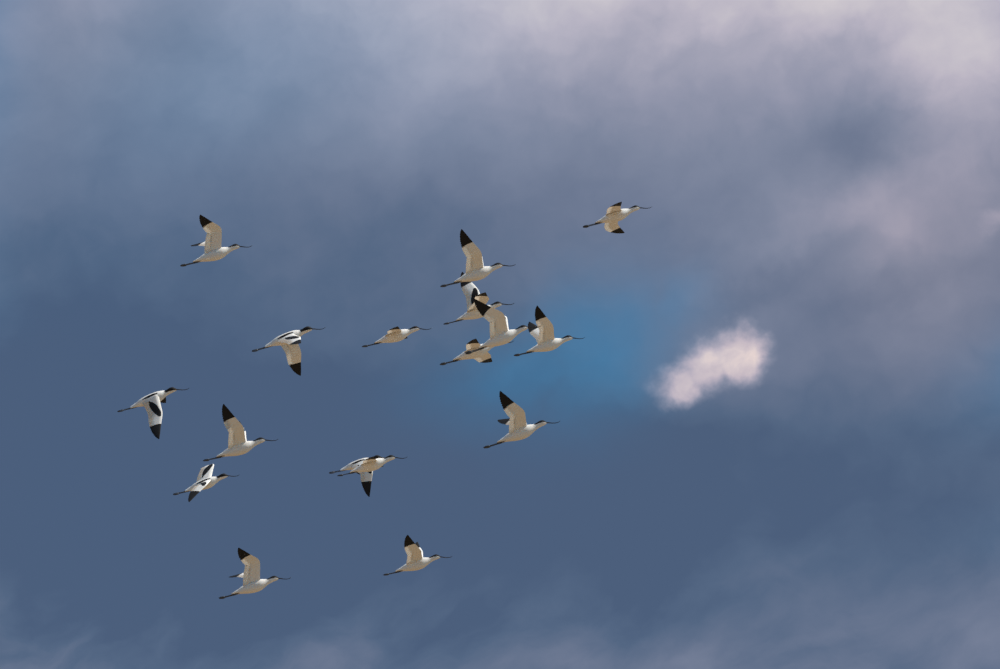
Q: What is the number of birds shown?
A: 17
